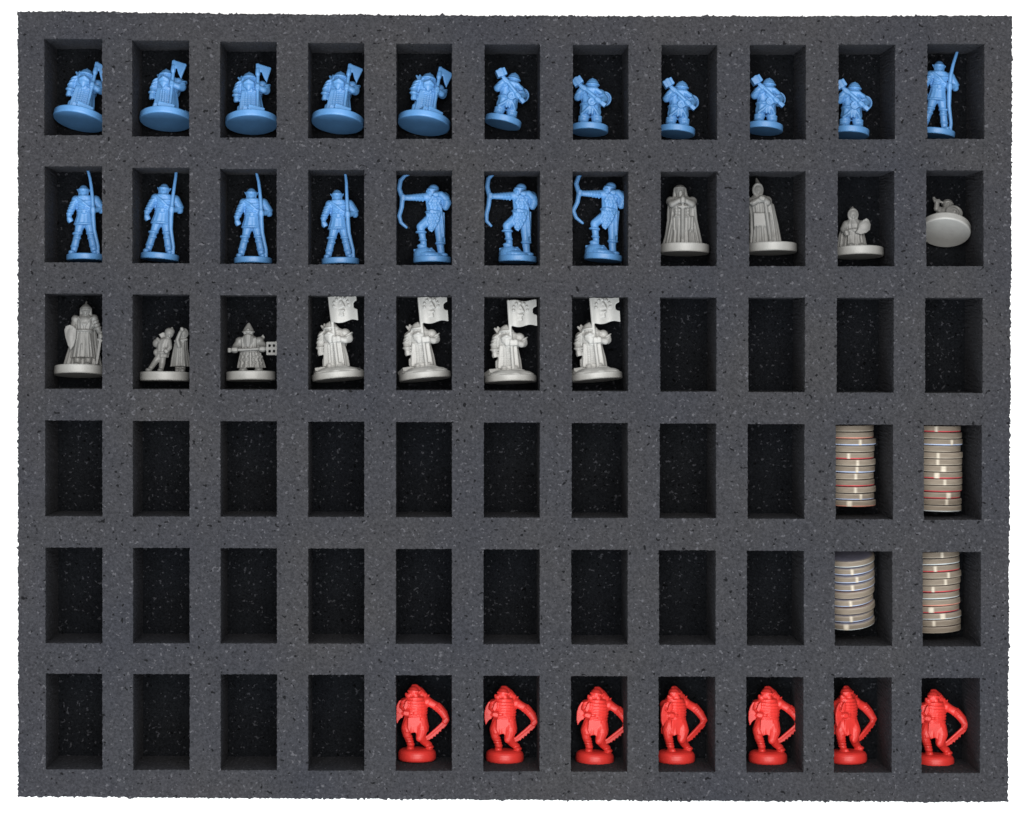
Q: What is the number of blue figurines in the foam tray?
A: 18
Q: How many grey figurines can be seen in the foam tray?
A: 11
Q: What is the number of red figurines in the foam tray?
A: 7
